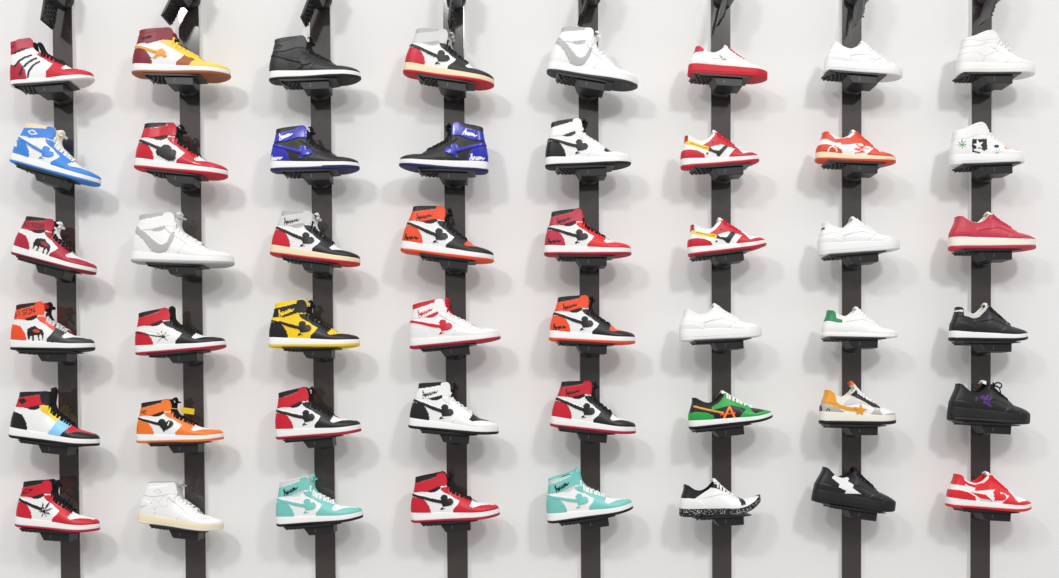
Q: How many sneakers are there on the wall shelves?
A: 48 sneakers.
